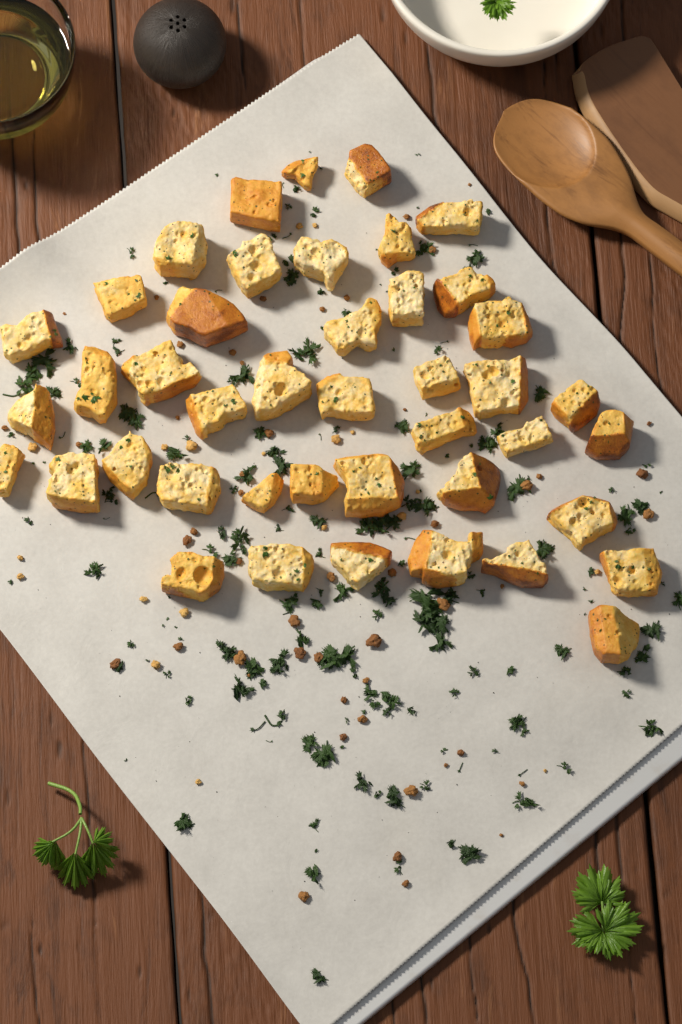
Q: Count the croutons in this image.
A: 43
